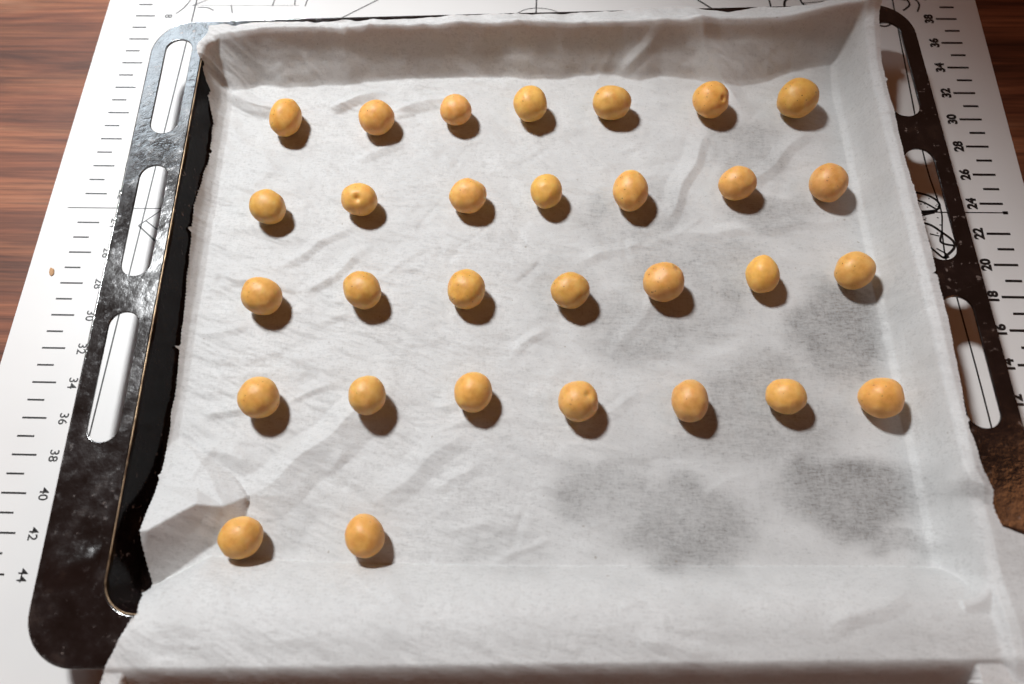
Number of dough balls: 30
